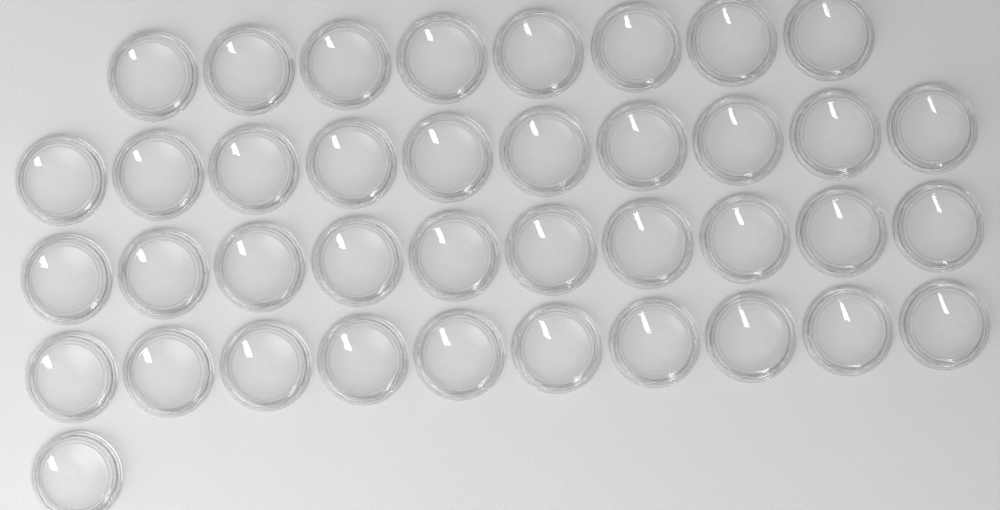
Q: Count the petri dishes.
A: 39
